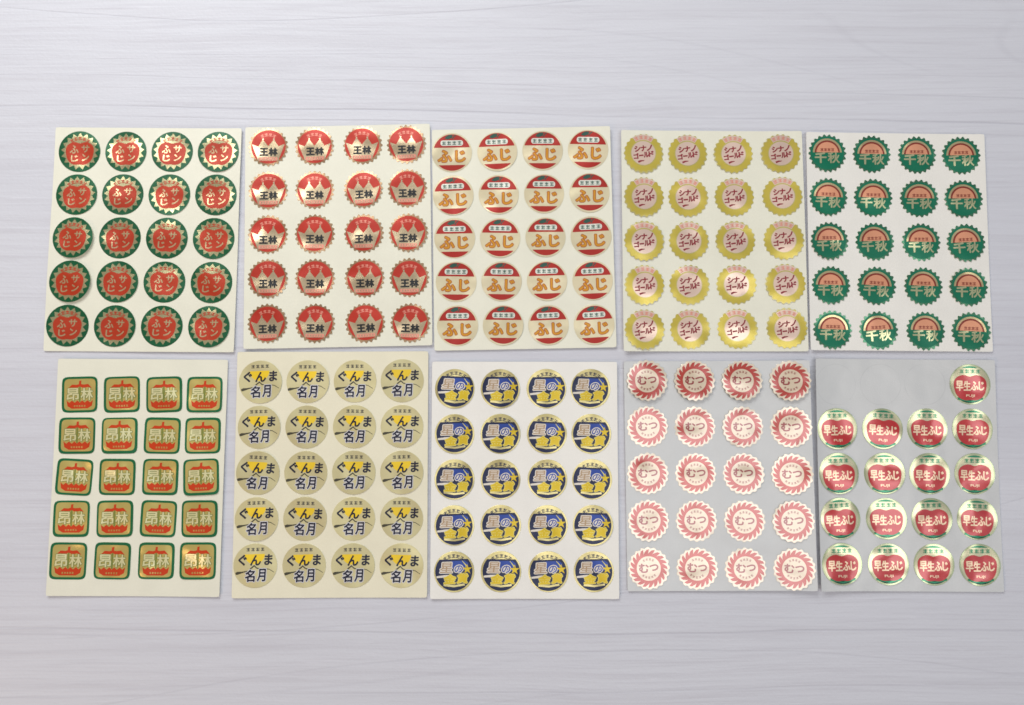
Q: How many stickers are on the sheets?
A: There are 197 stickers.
